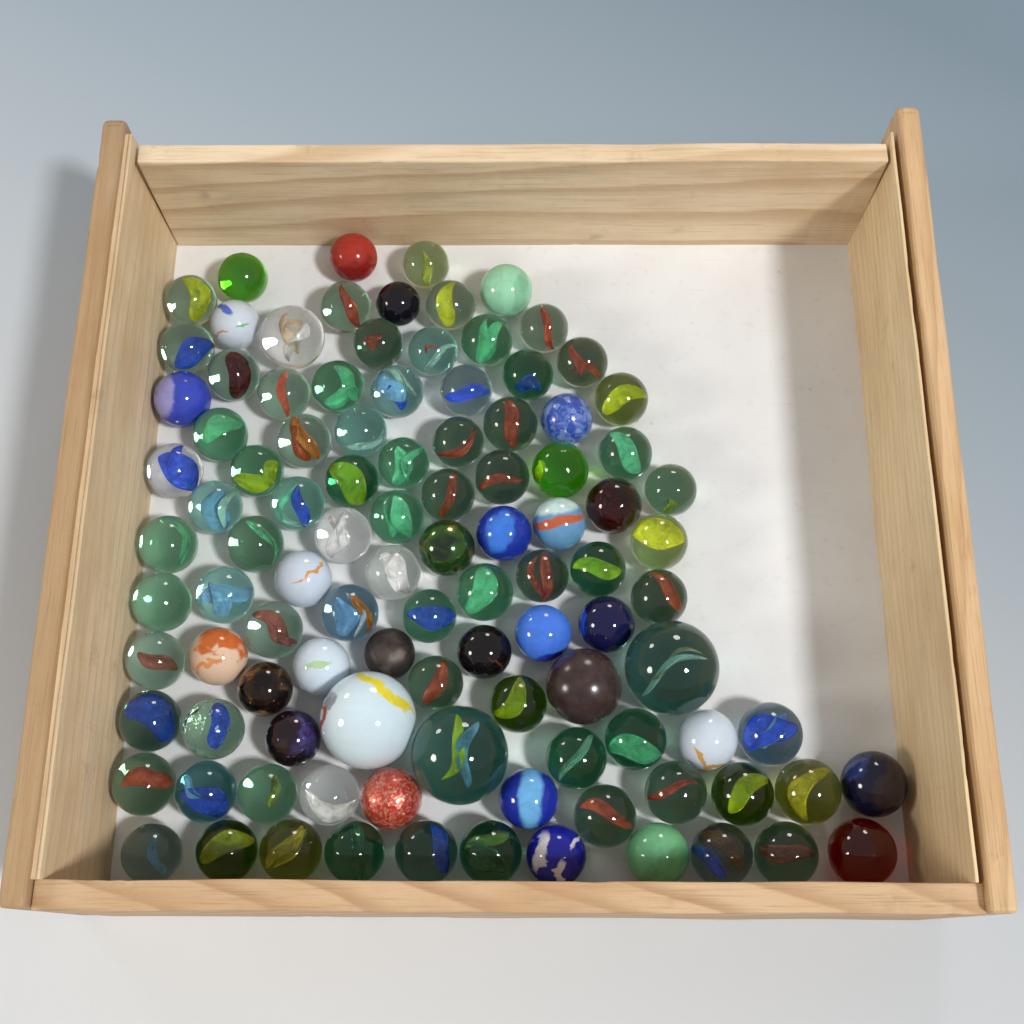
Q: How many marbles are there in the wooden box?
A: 104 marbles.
